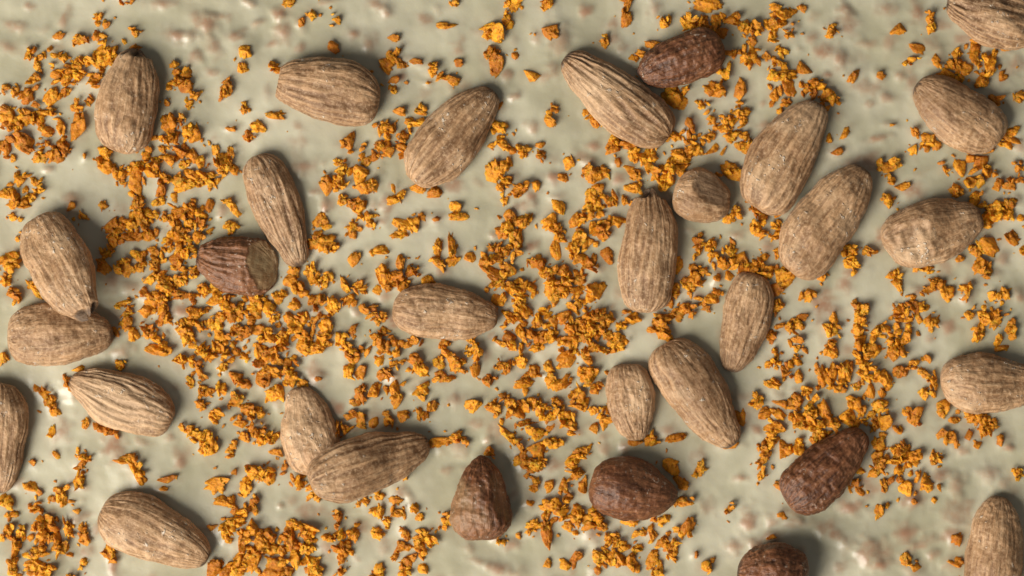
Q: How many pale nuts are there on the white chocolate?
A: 25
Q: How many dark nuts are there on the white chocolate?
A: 6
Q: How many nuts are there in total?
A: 31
